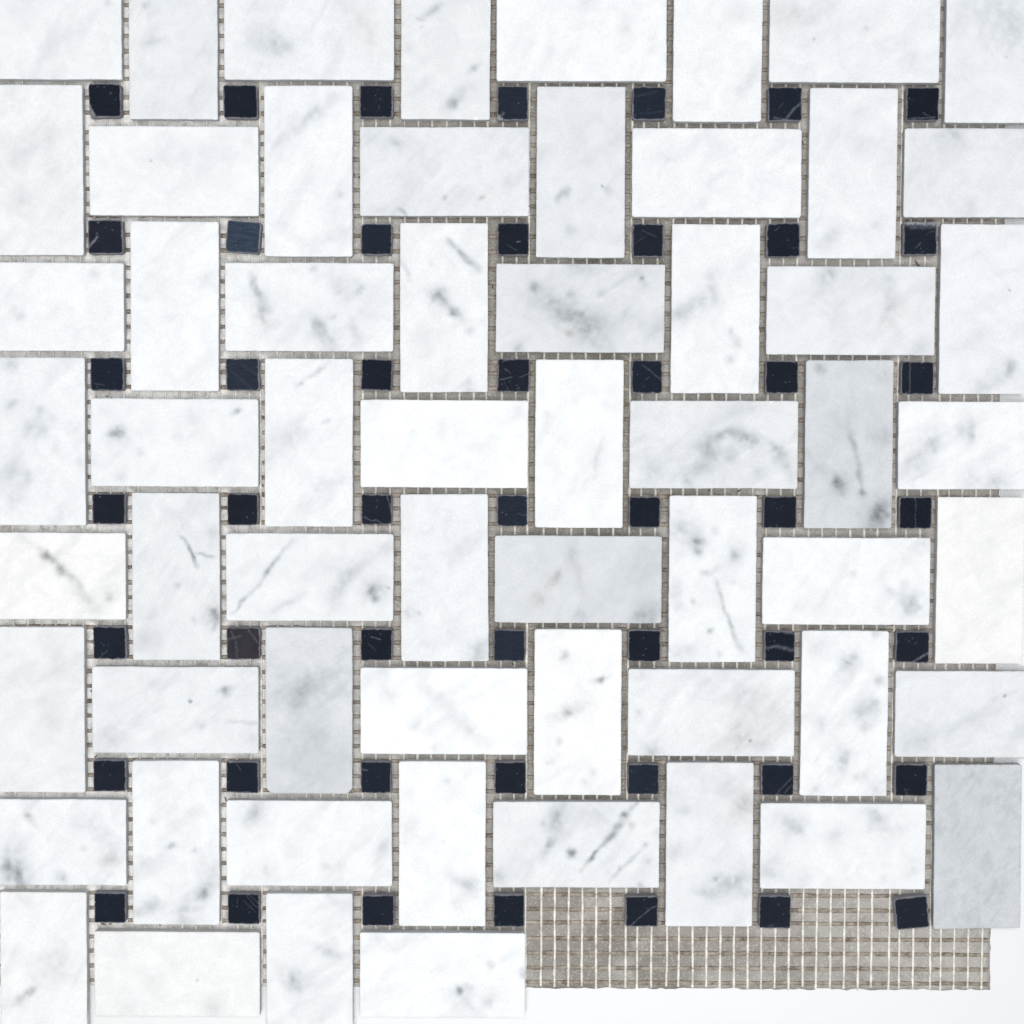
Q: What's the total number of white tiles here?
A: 60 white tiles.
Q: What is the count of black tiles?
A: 49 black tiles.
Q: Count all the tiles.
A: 109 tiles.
